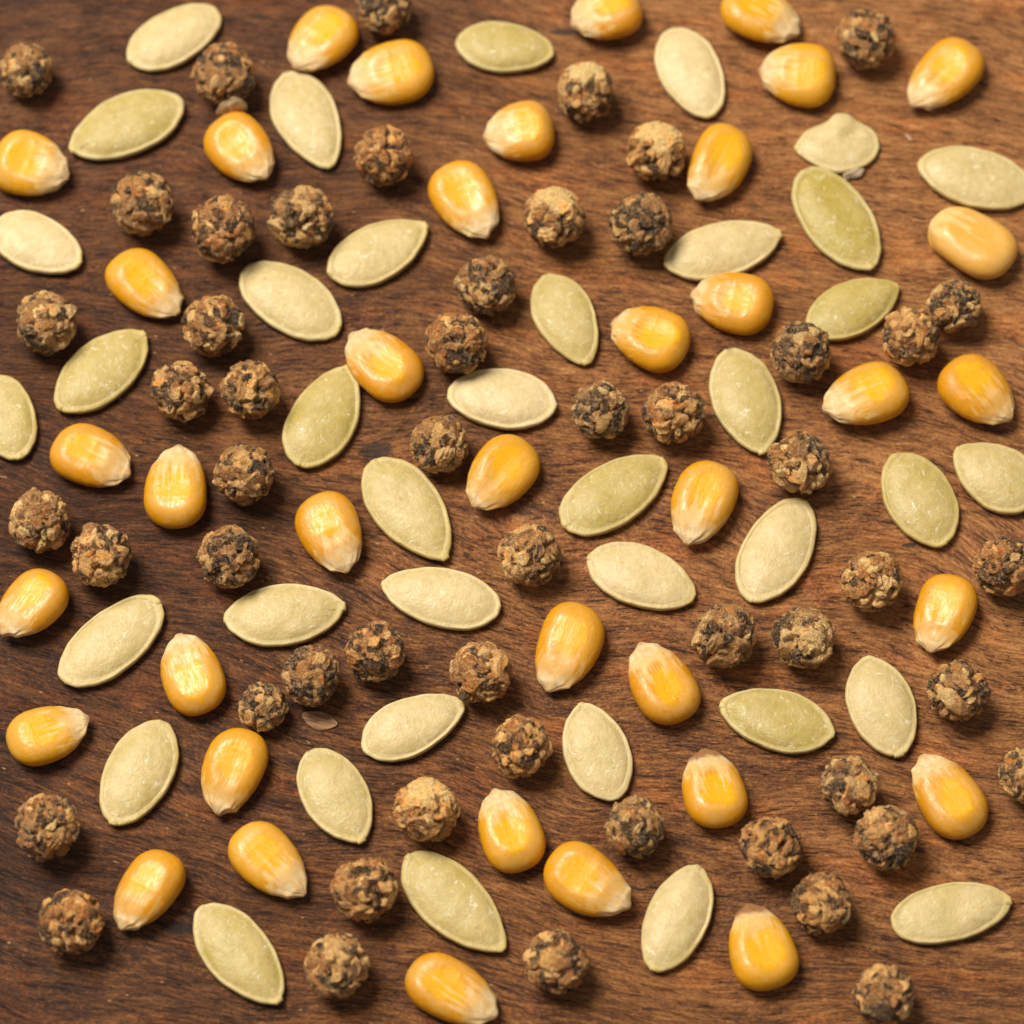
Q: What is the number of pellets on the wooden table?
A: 53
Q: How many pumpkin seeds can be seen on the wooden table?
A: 38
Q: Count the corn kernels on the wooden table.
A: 38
